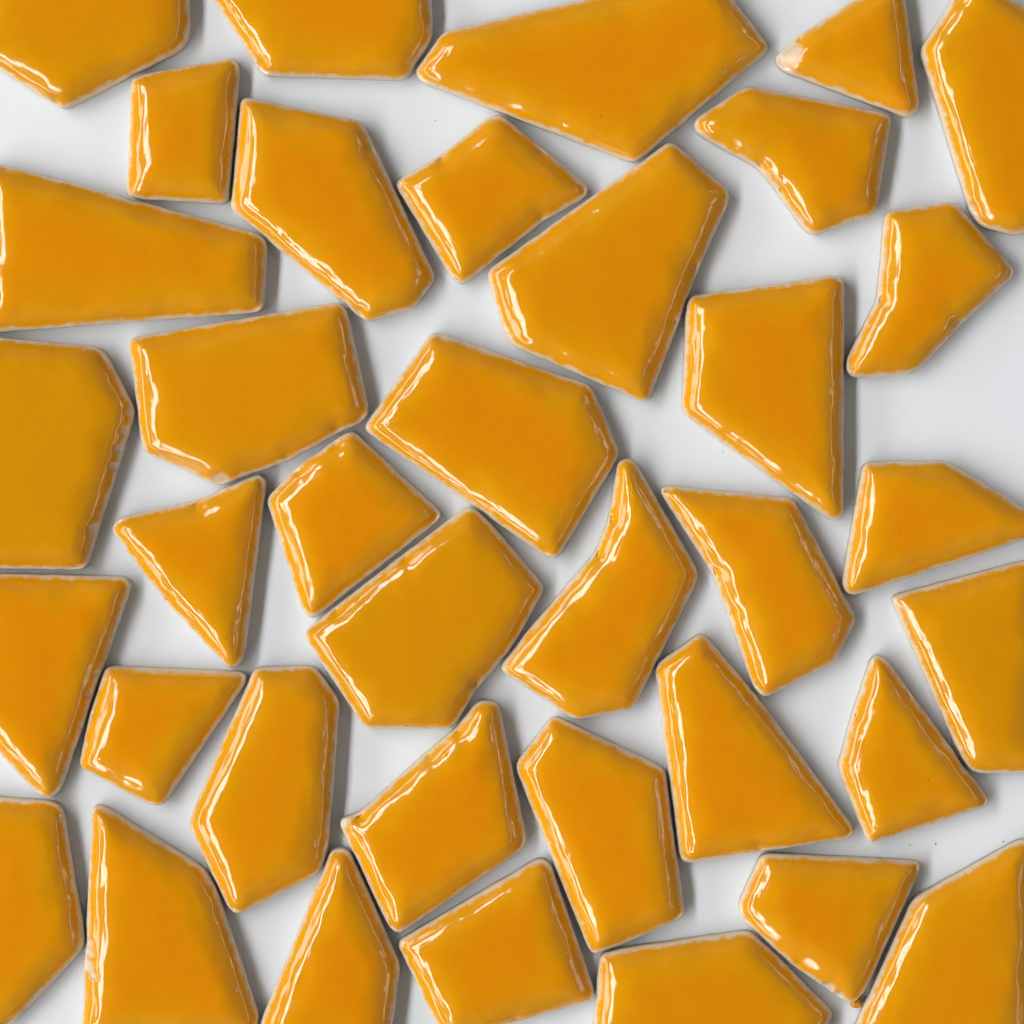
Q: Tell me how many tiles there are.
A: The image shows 37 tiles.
